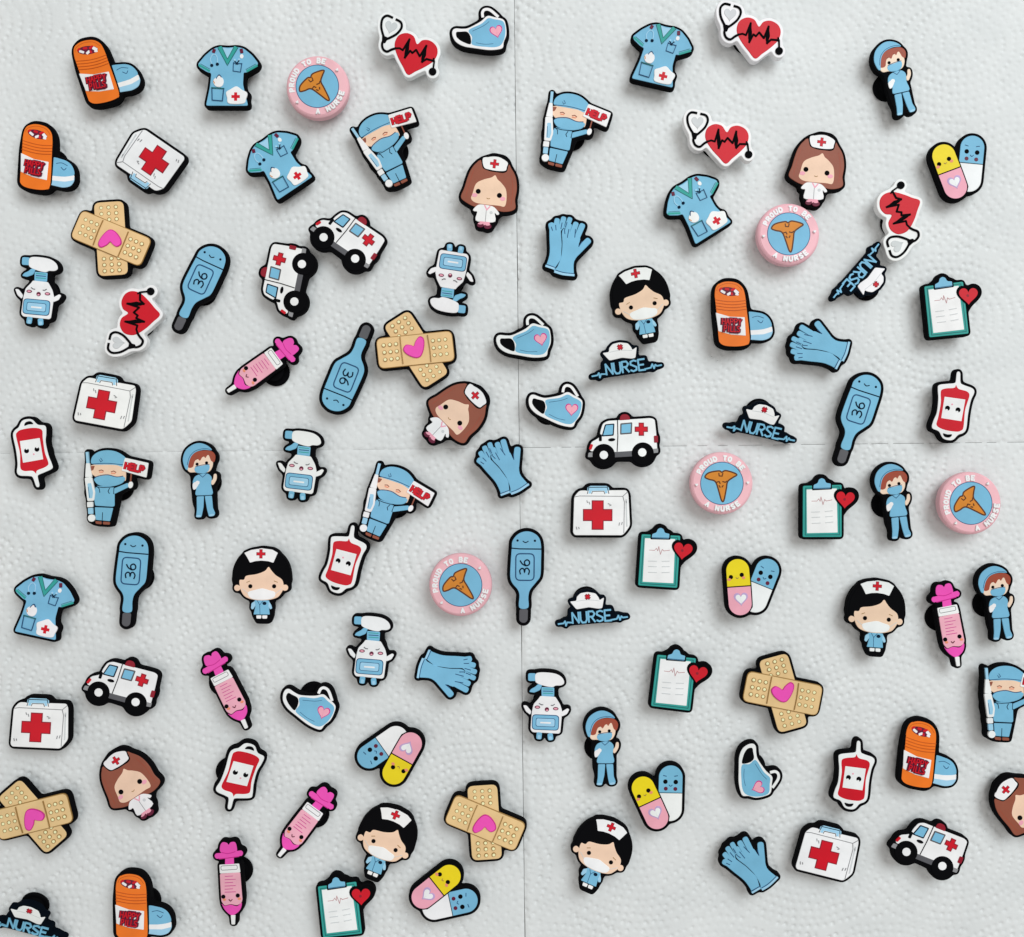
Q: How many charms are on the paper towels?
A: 100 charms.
